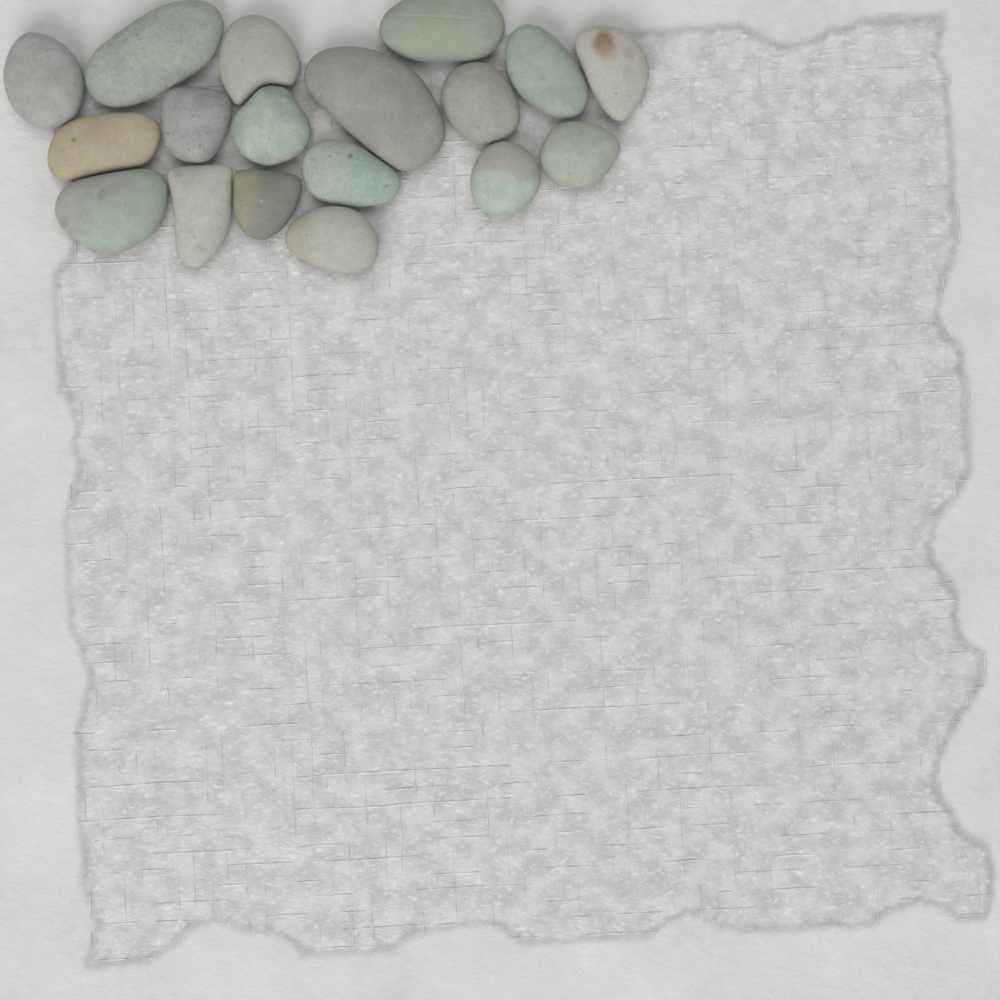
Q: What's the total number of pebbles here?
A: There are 18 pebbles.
